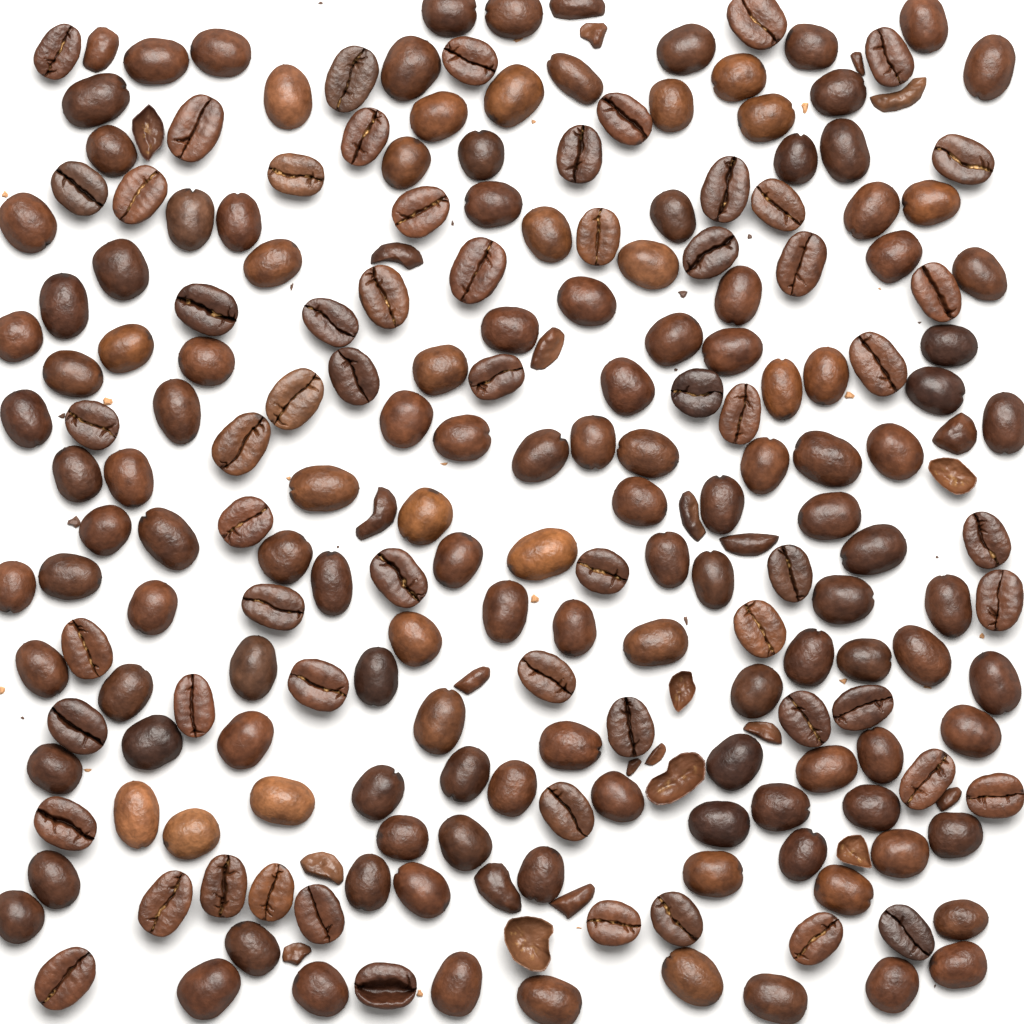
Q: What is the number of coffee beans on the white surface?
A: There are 200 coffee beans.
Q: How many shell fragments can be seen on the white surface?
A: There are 26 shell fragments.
